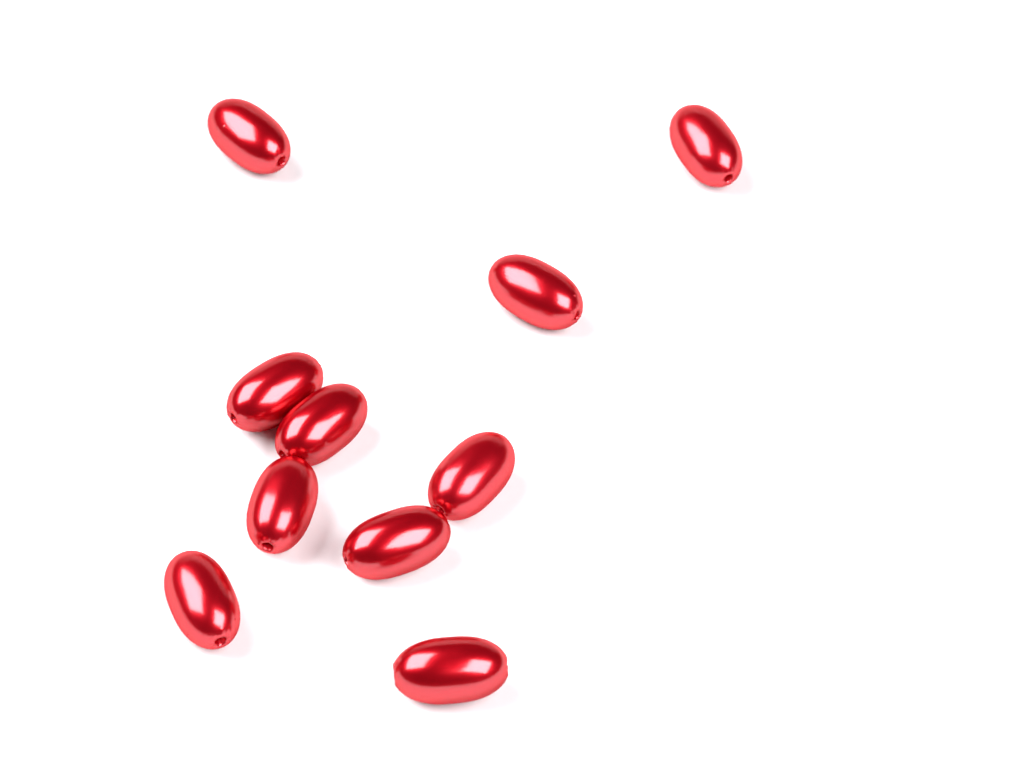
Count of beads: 10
